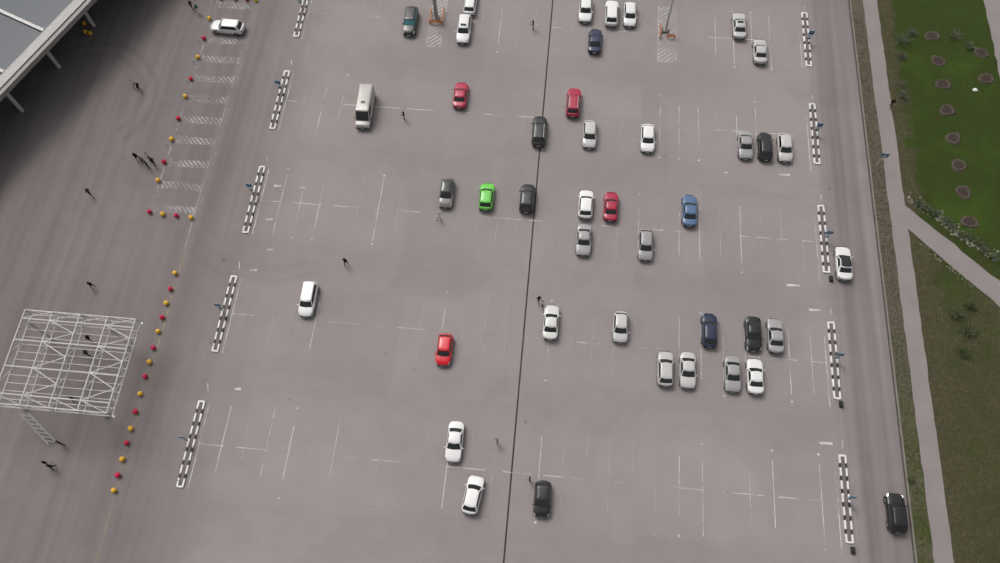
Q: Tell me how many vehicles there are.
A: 43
